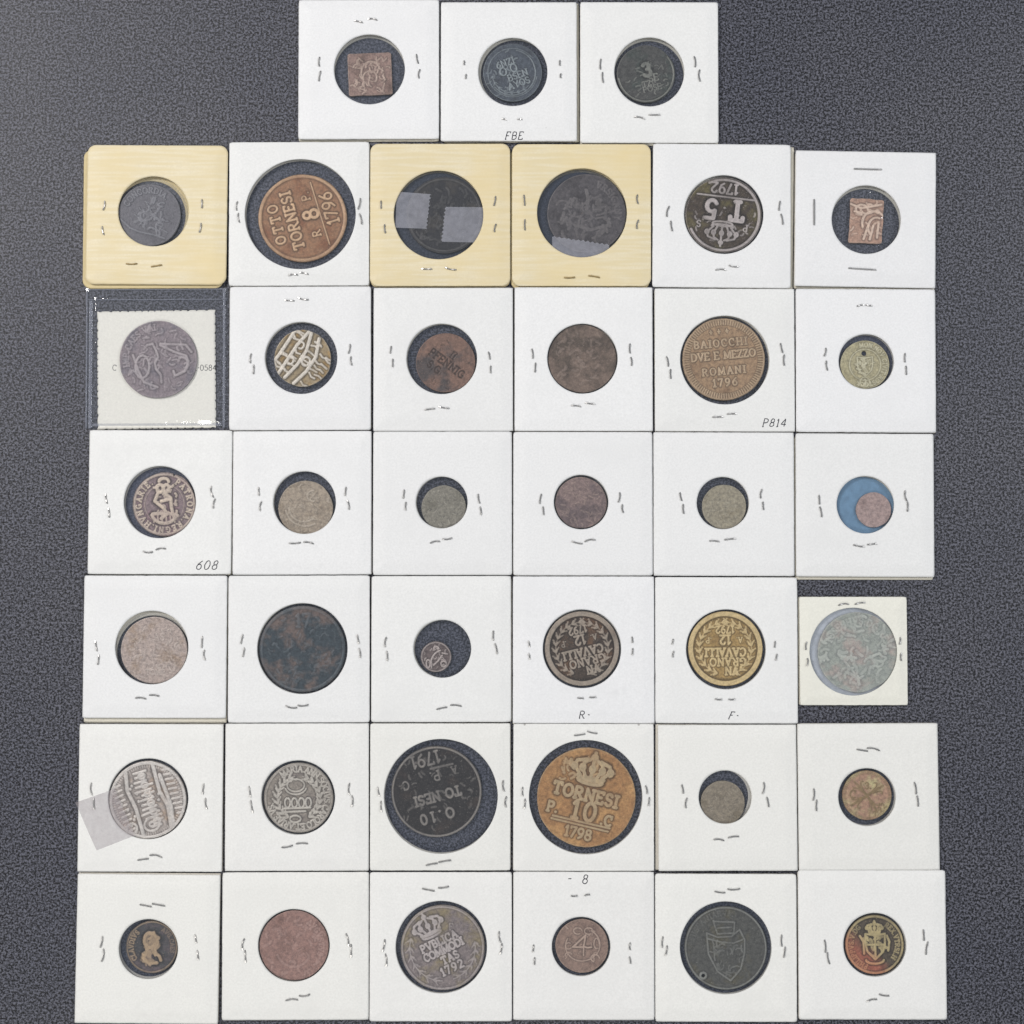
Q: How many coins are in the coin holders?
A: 39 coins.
